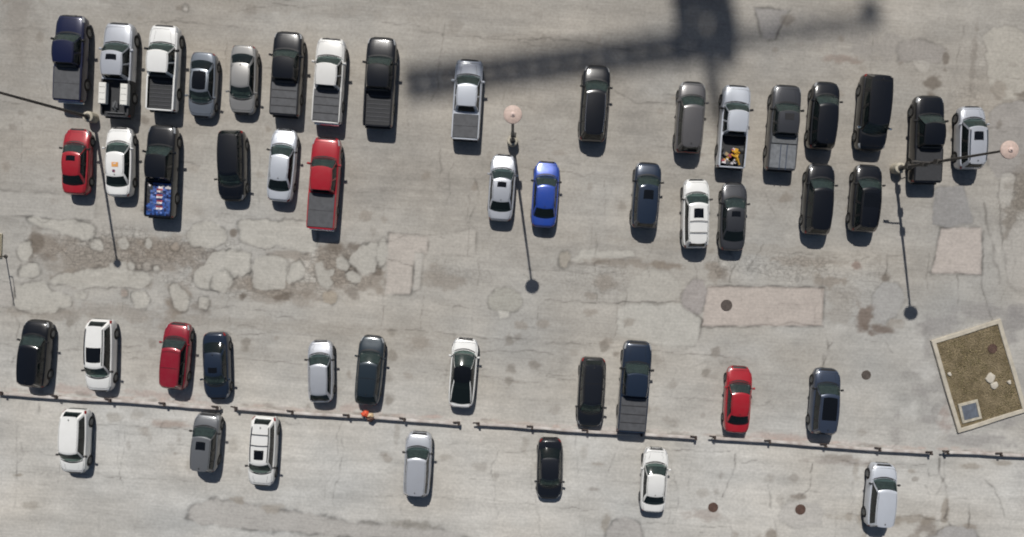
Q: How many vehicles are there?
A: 48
